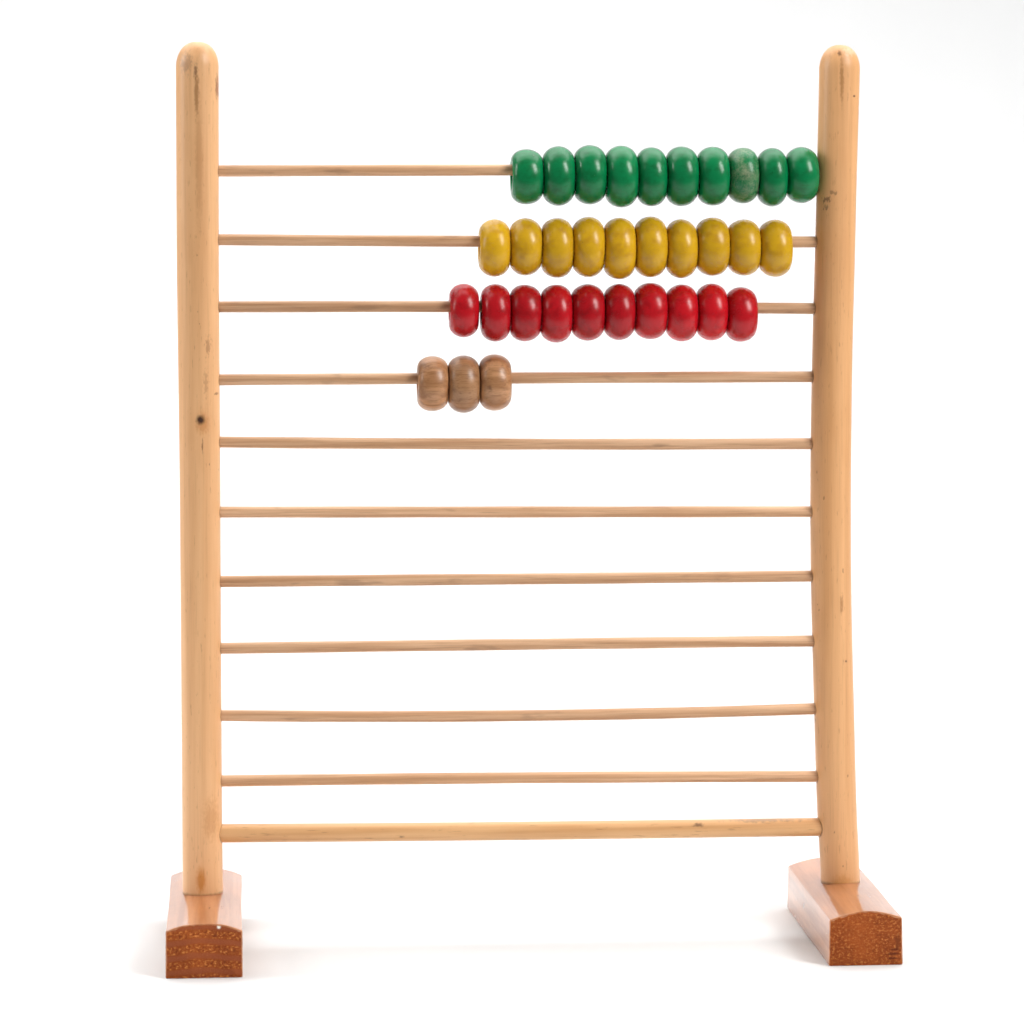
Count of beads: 33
